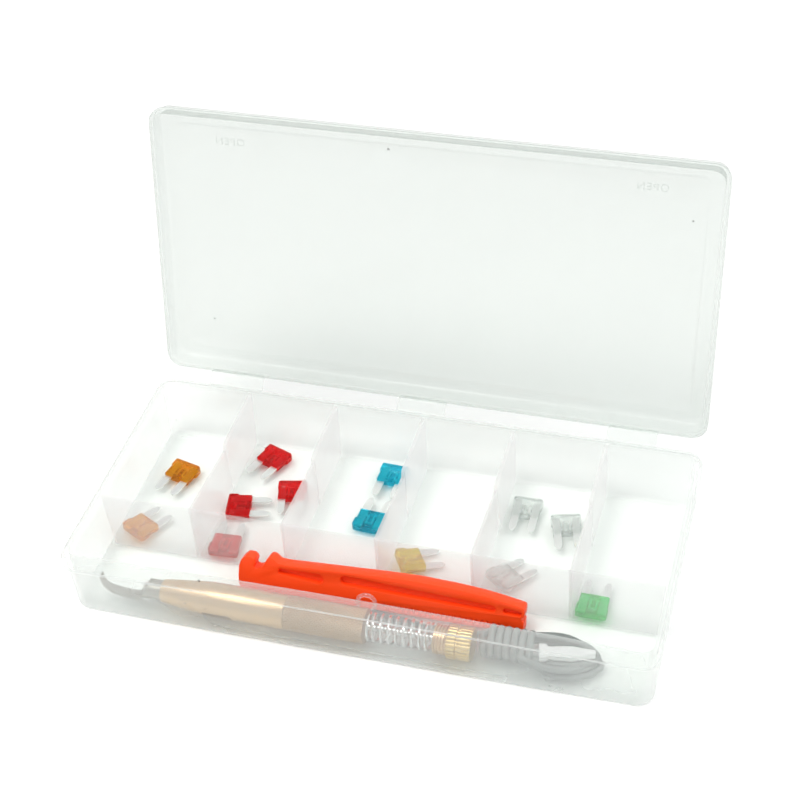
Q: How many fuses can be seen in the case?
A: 13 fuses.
